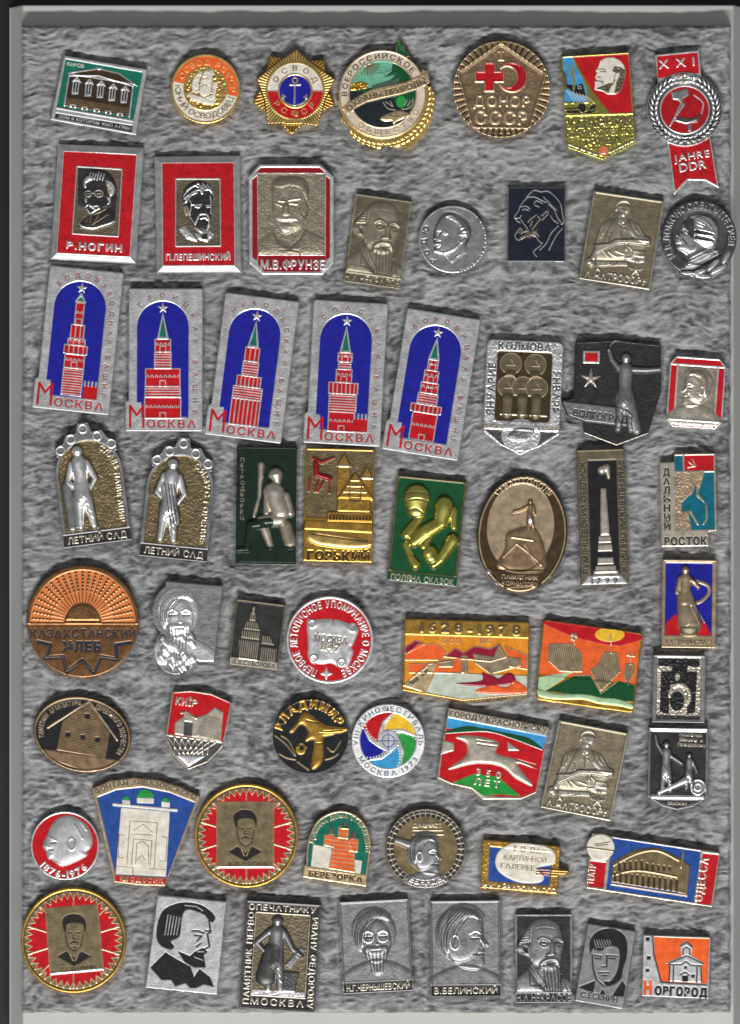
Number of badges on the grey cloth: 61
